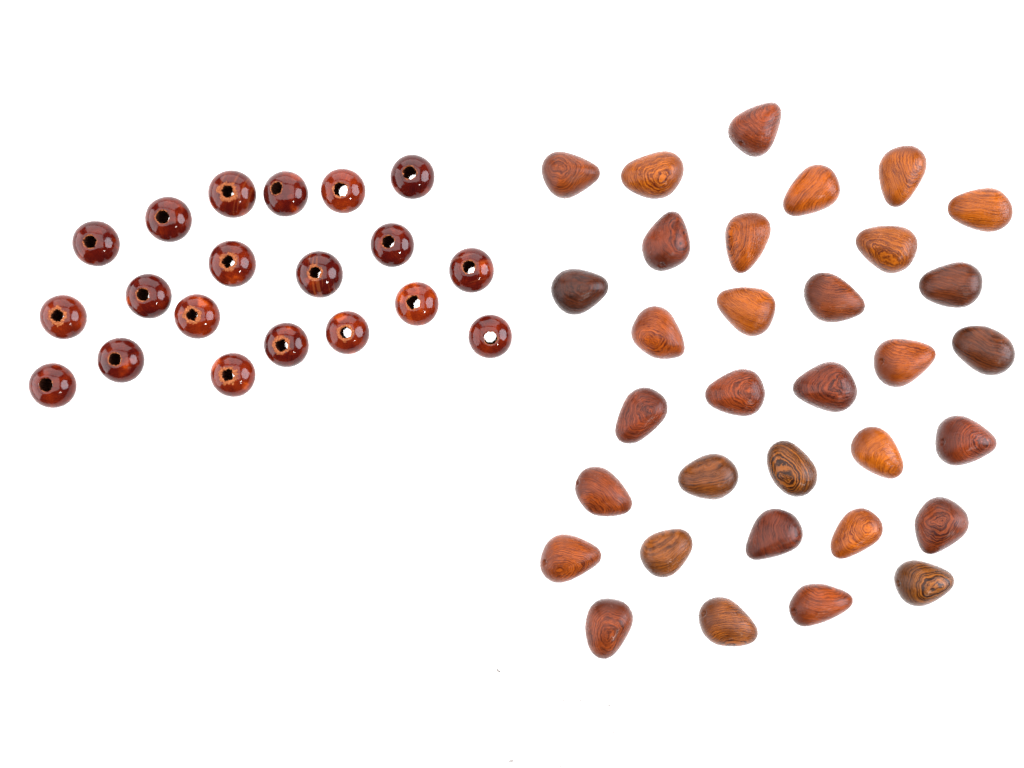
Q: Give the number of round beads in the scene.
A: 20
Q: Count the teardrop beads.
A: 33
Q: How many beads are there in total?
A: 53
